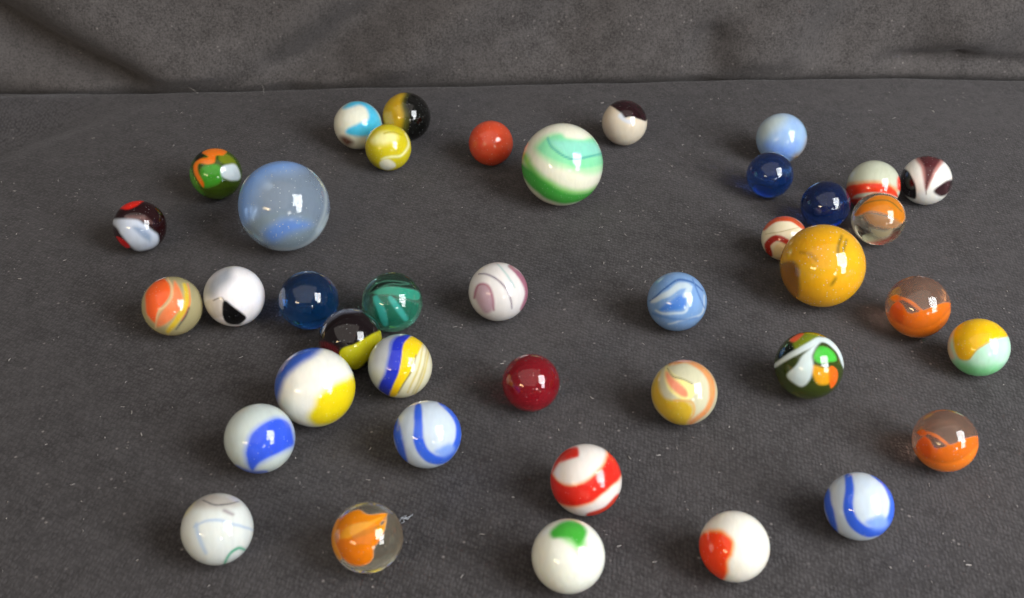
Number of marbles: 40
